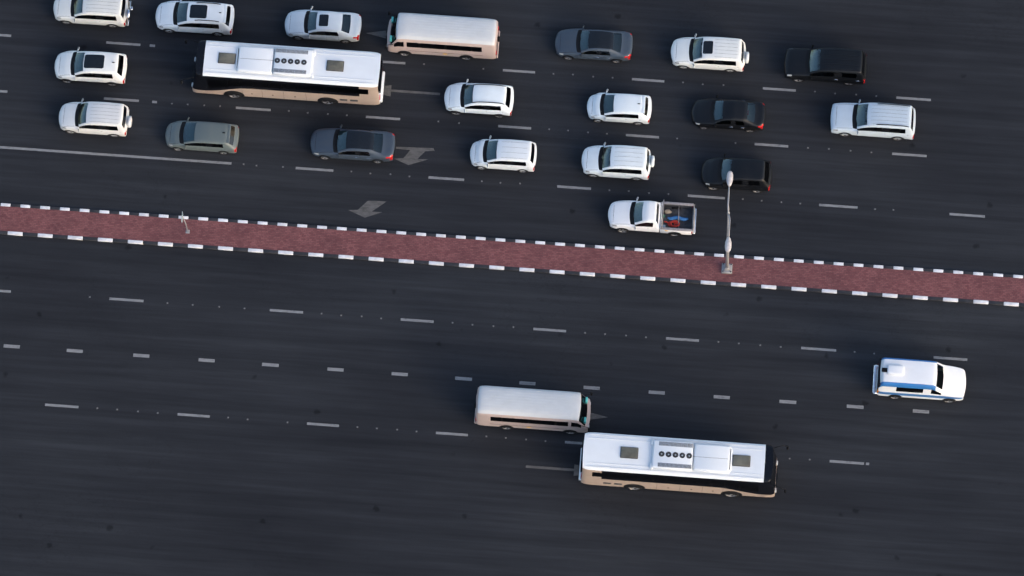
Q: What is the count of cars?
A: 17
